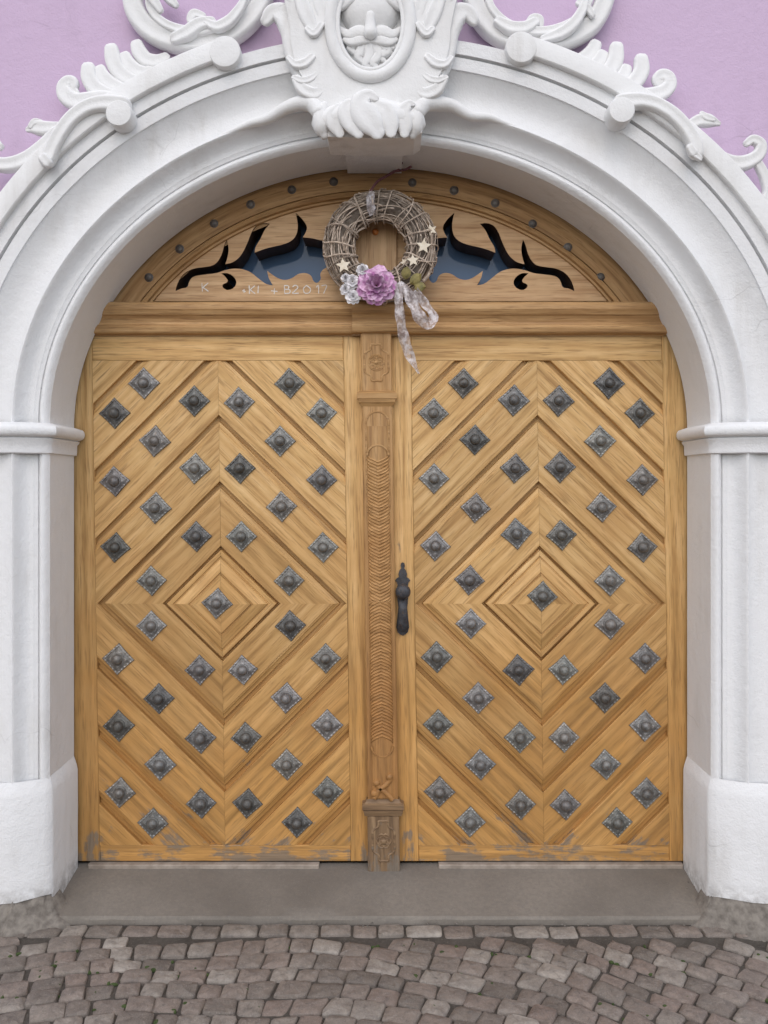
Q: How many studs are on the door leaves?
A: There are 82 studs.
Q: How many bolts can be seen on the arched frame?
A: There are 12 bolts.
